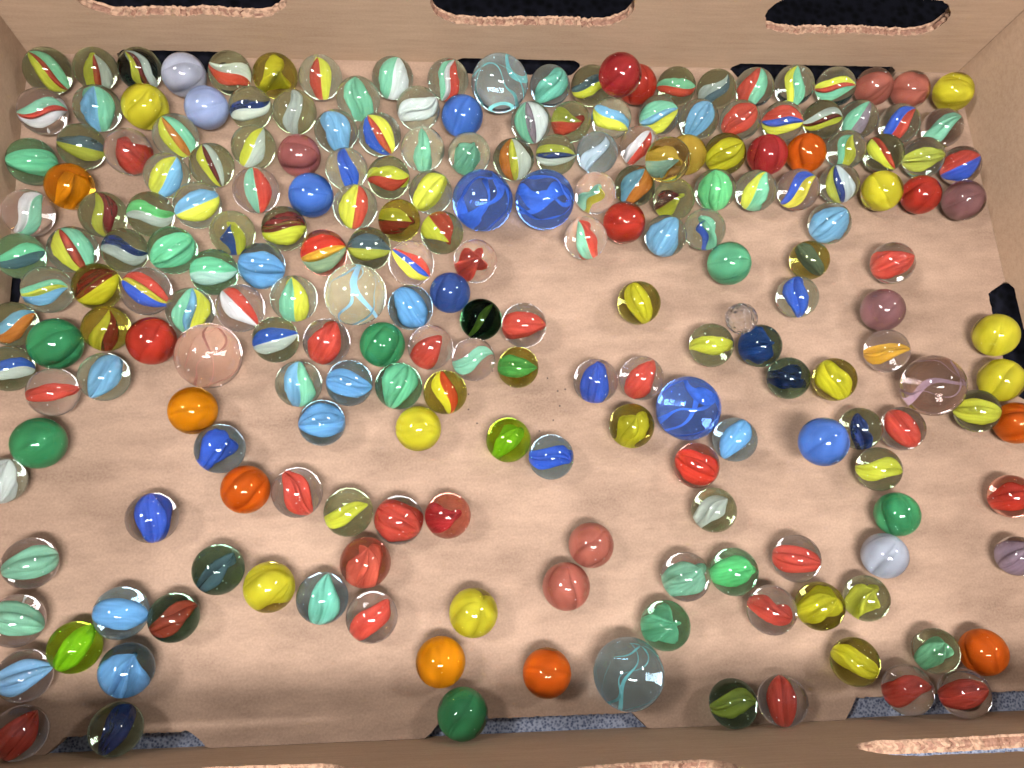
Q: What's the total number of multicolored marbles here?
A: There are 76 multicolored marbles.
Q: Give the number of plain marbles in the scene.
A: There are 143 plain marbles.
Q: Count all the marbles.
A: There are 219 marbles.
